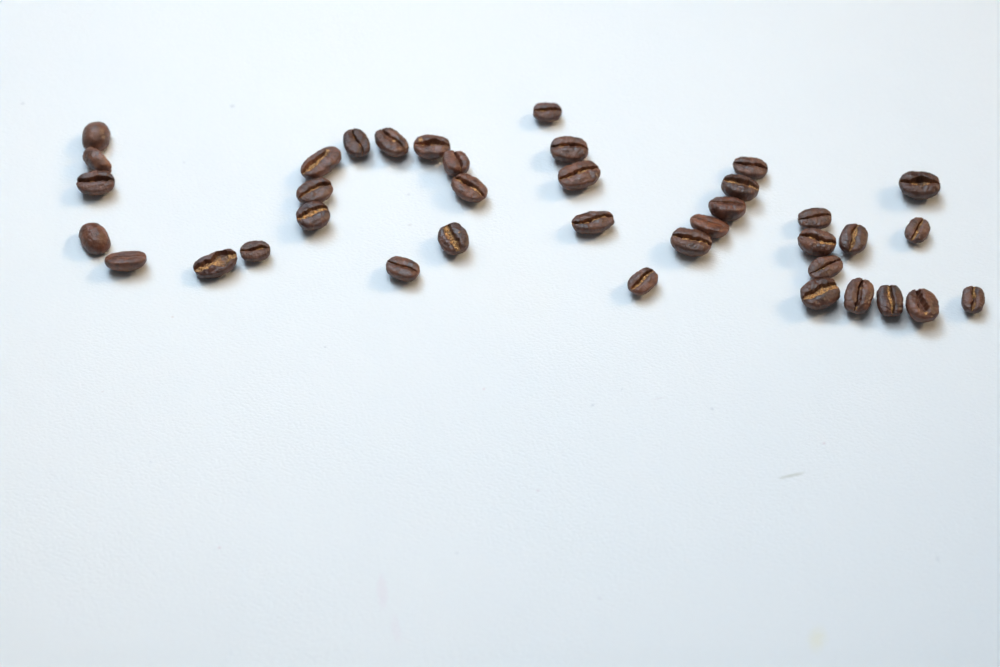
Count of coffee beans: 38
